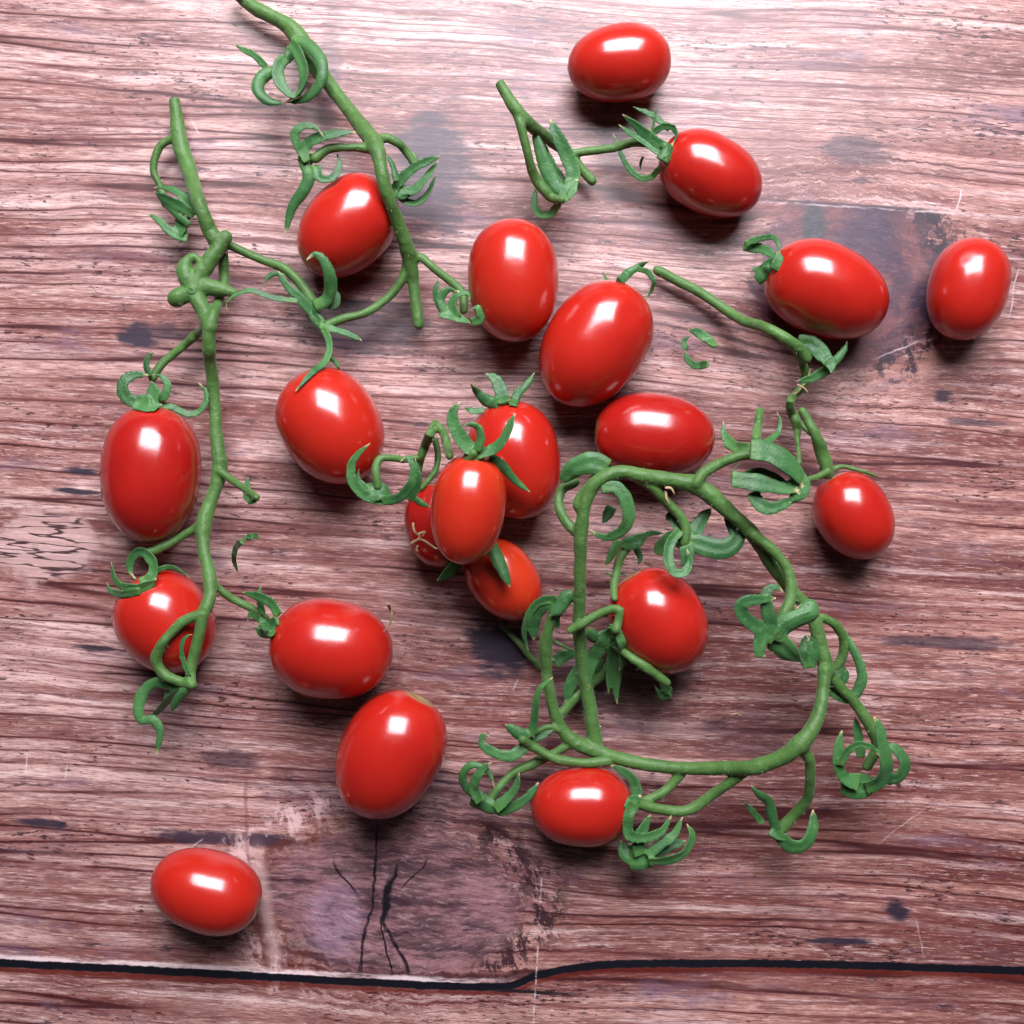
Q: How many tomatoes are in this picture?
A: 21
